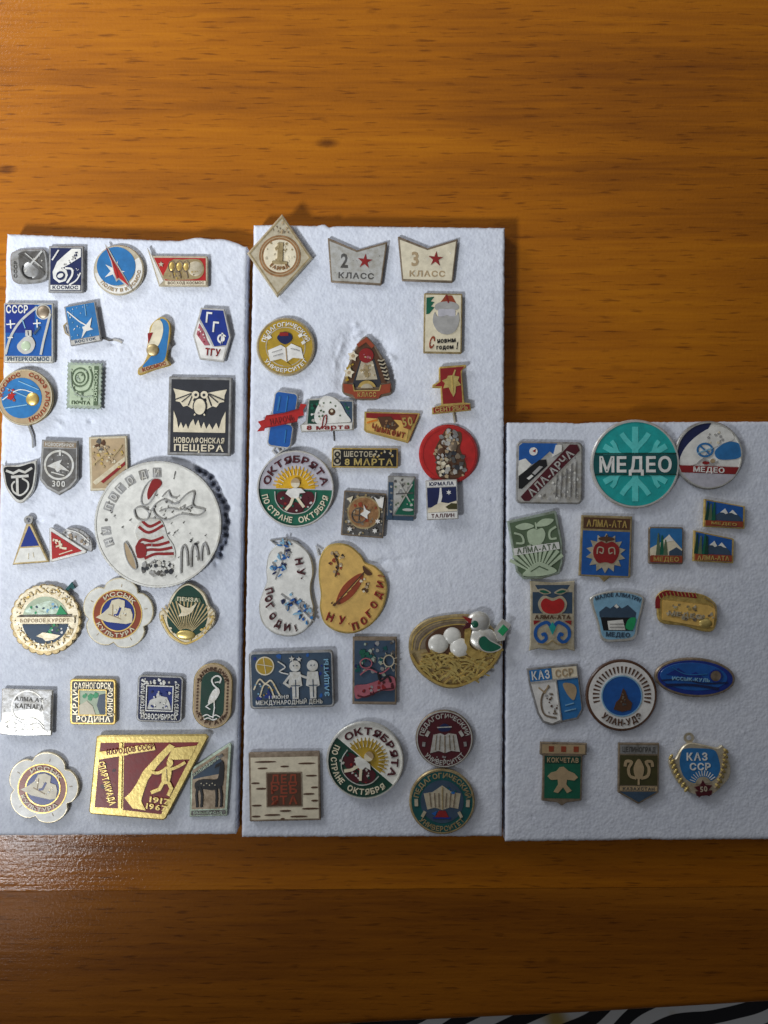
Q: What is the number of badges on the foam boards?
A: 69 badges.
